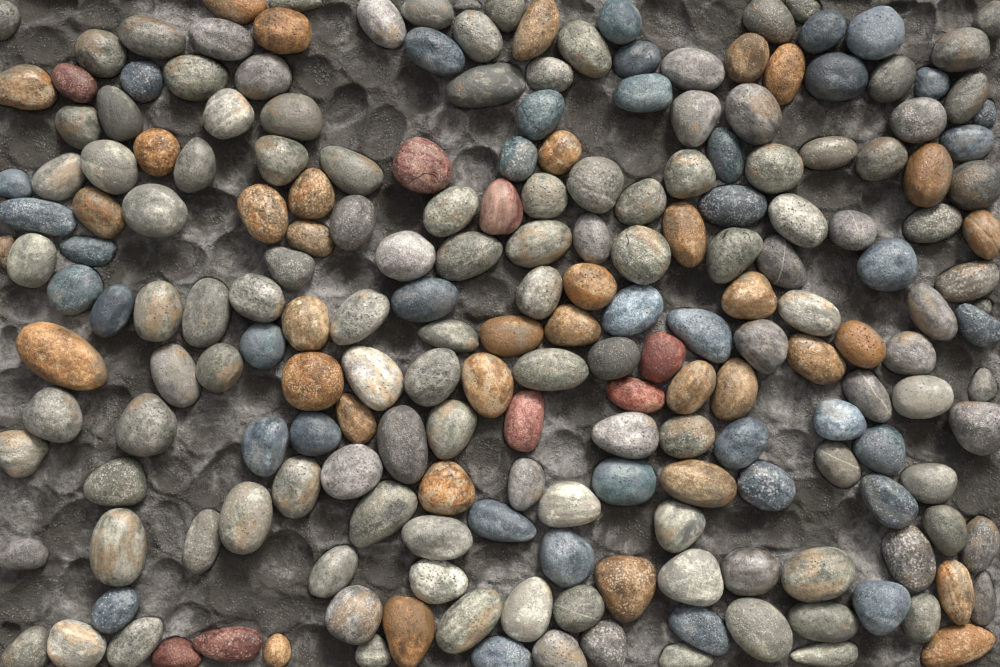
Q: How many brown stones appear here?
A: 36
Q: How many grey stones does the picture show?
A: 124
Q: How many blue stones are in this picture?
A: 40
